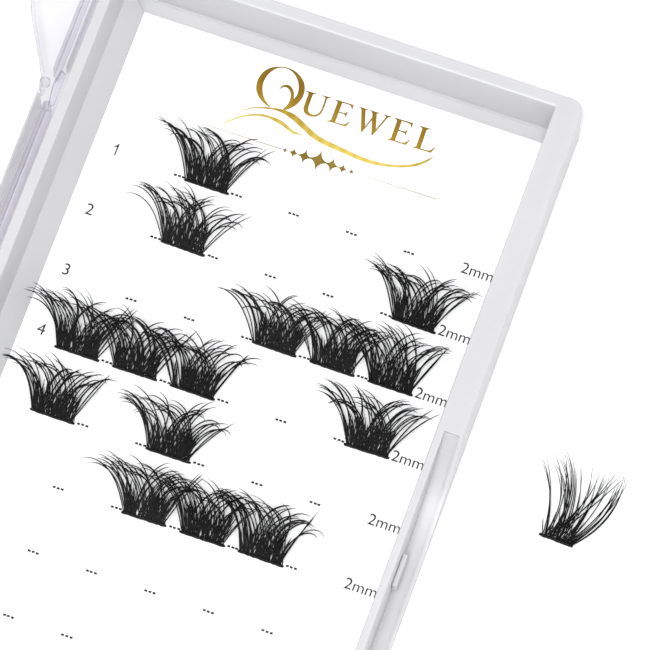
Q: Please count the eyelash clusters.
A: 16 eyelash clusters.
